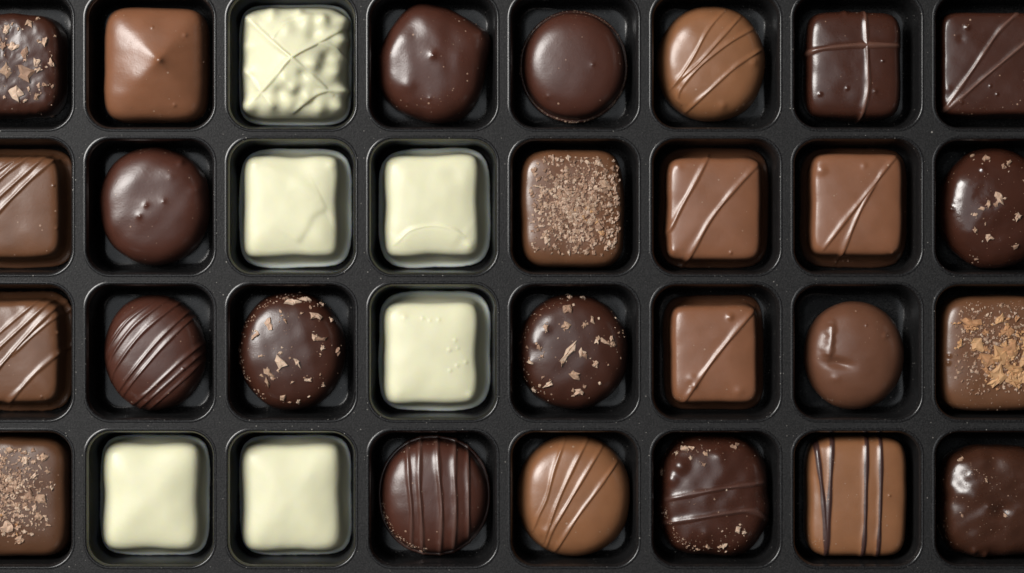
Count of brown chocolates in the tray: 26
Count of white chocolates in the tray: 6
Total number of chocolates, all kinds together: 32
